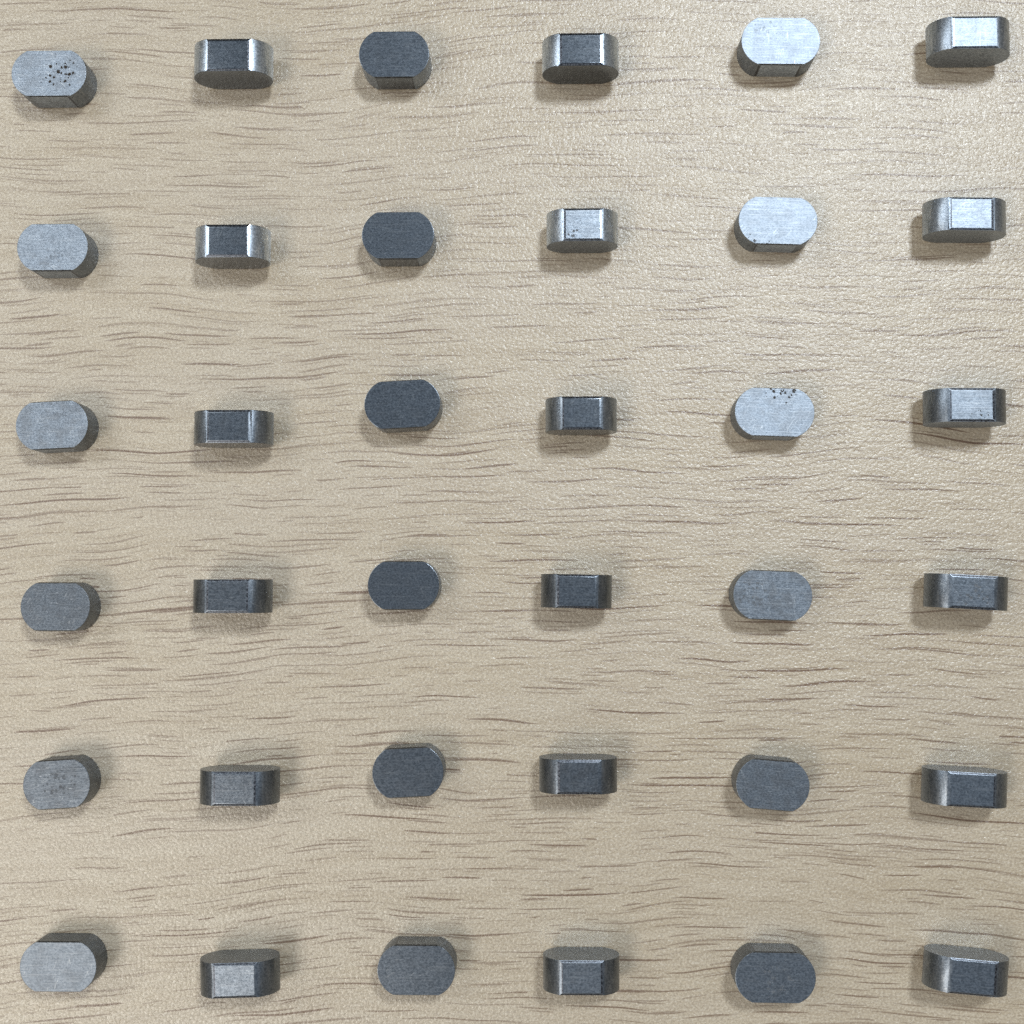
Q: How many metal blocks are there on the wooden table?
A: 36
